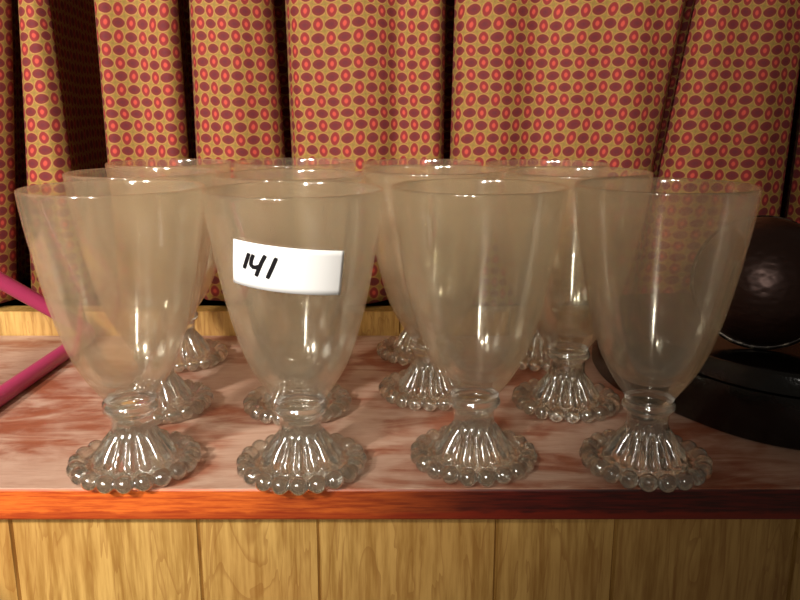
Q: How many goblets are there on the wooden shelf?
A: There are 12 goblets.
